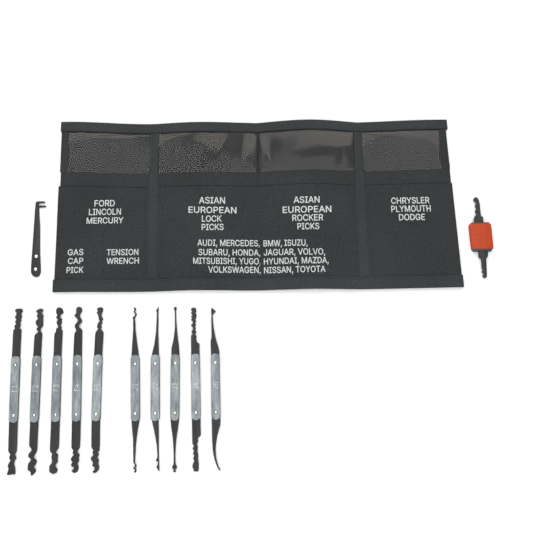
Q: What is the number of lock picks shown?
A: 10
